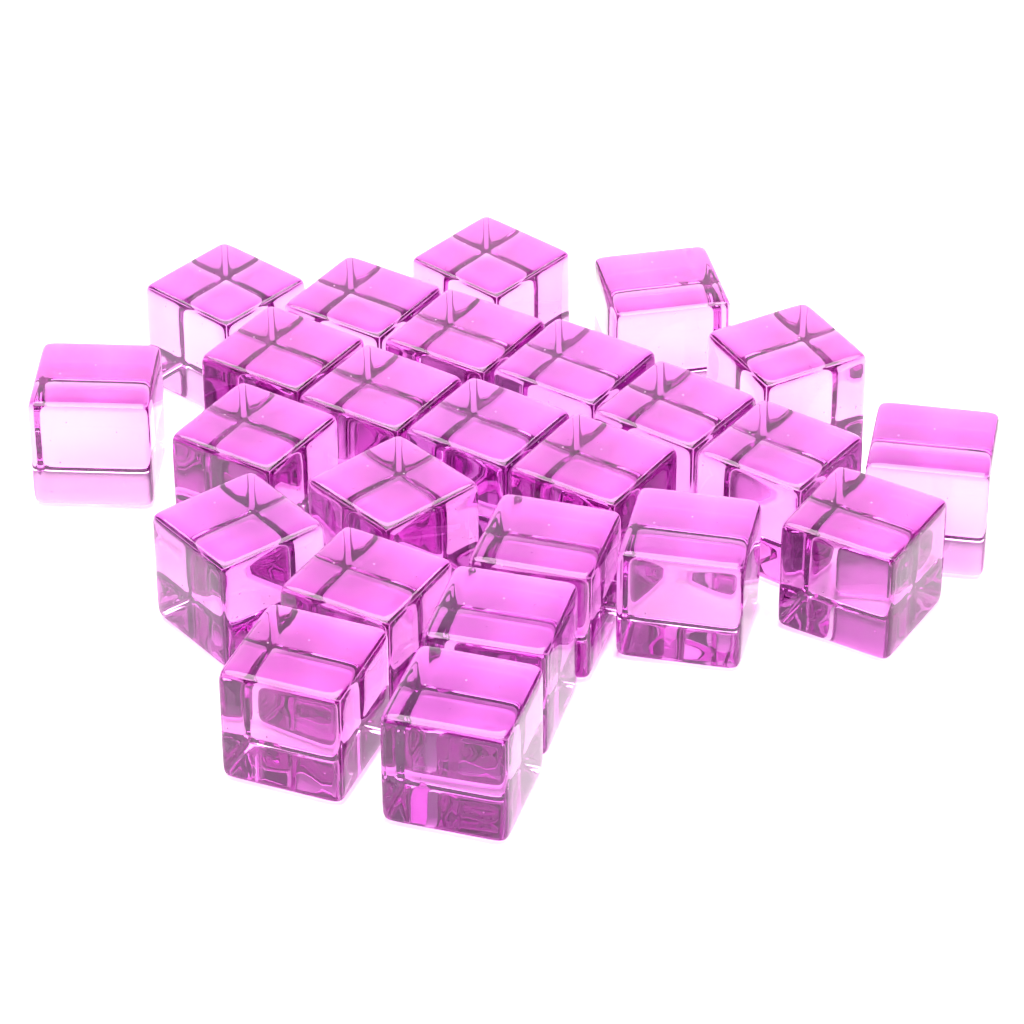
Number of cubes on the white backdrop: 25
